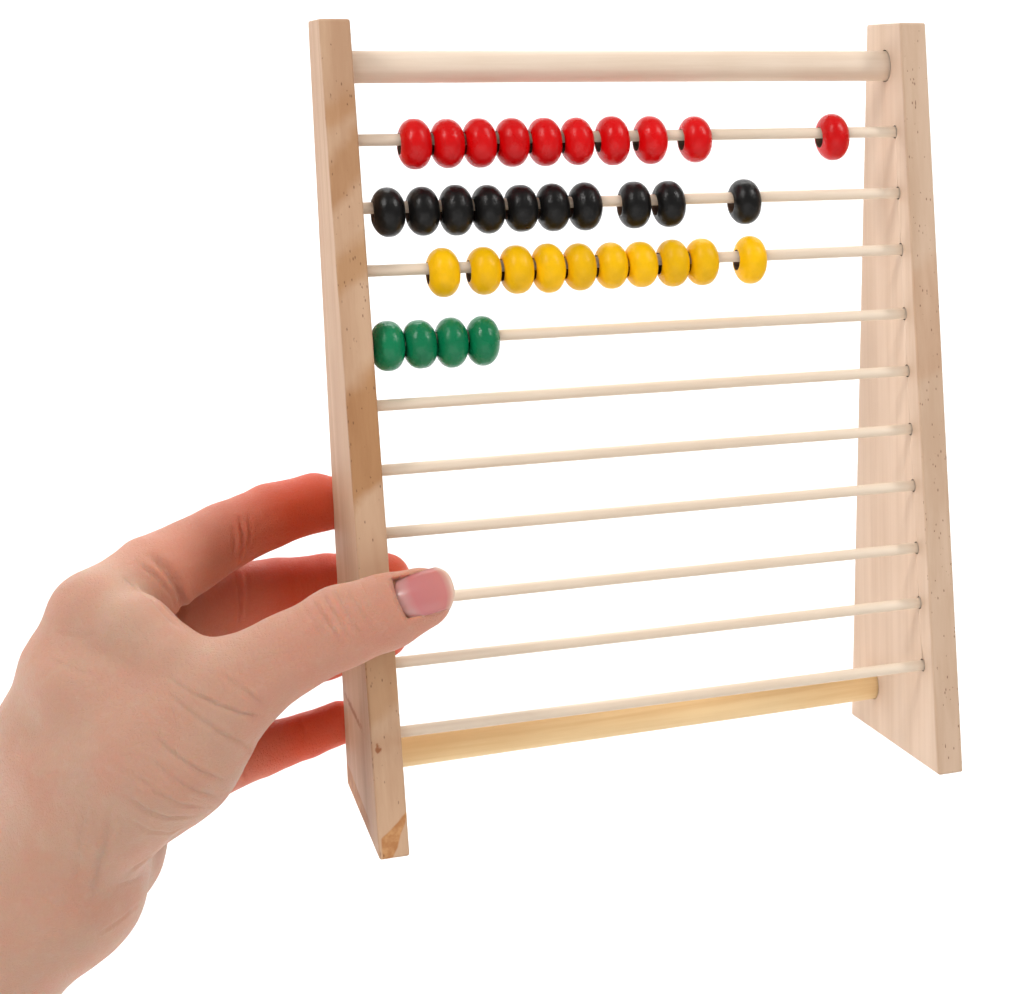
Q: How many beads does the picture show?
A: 34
